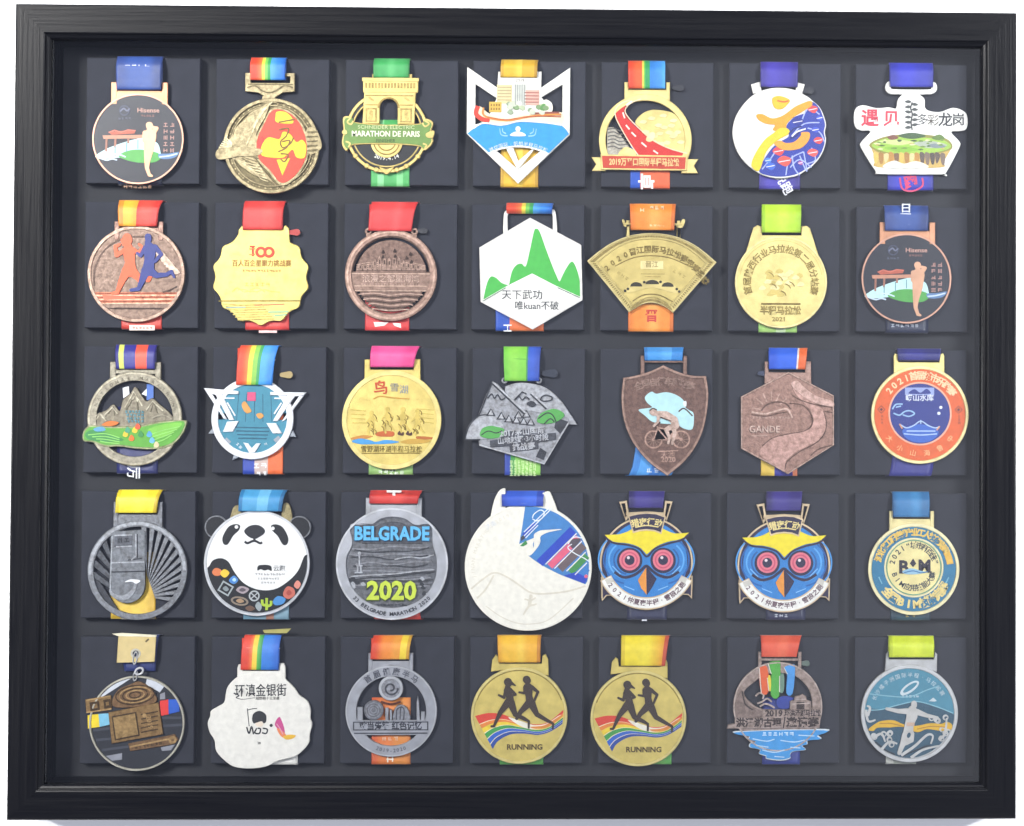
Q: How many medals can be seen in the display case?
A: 35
